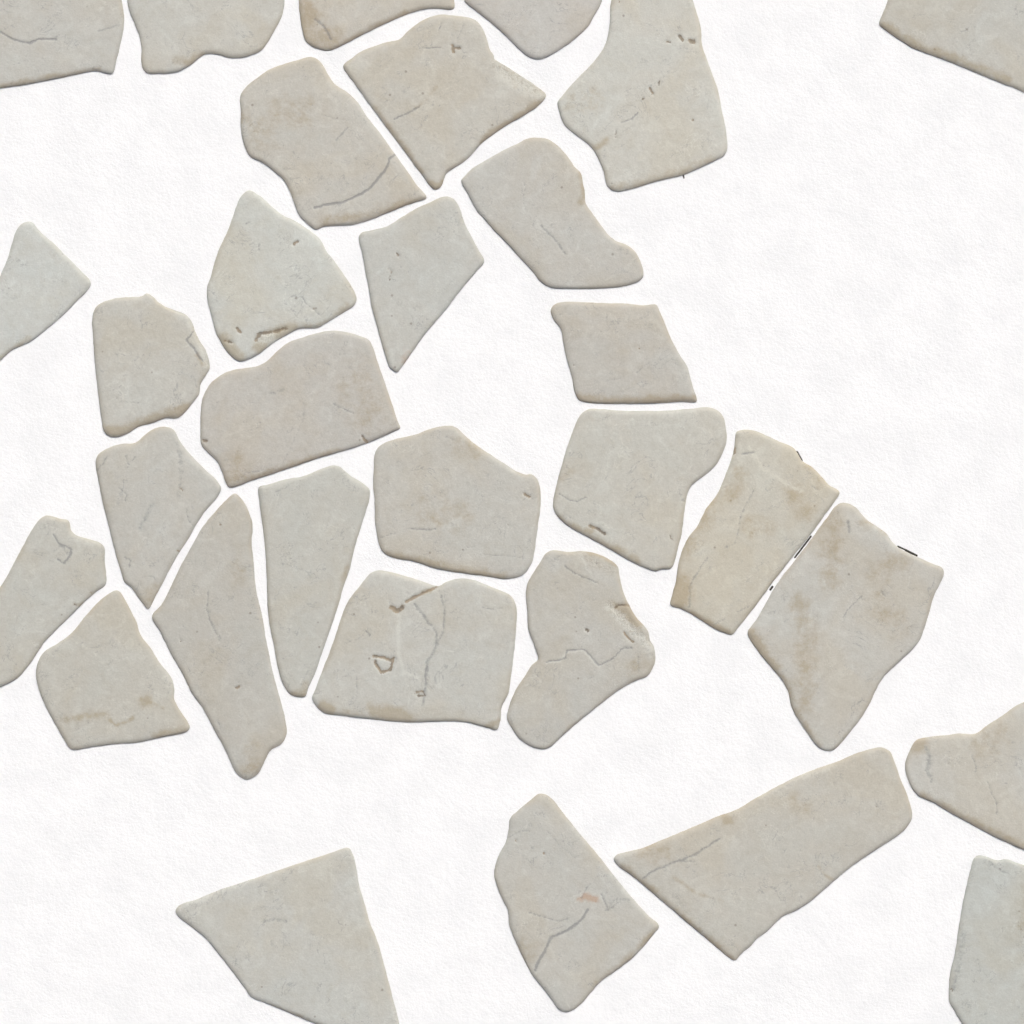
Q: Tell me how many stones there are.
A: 31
